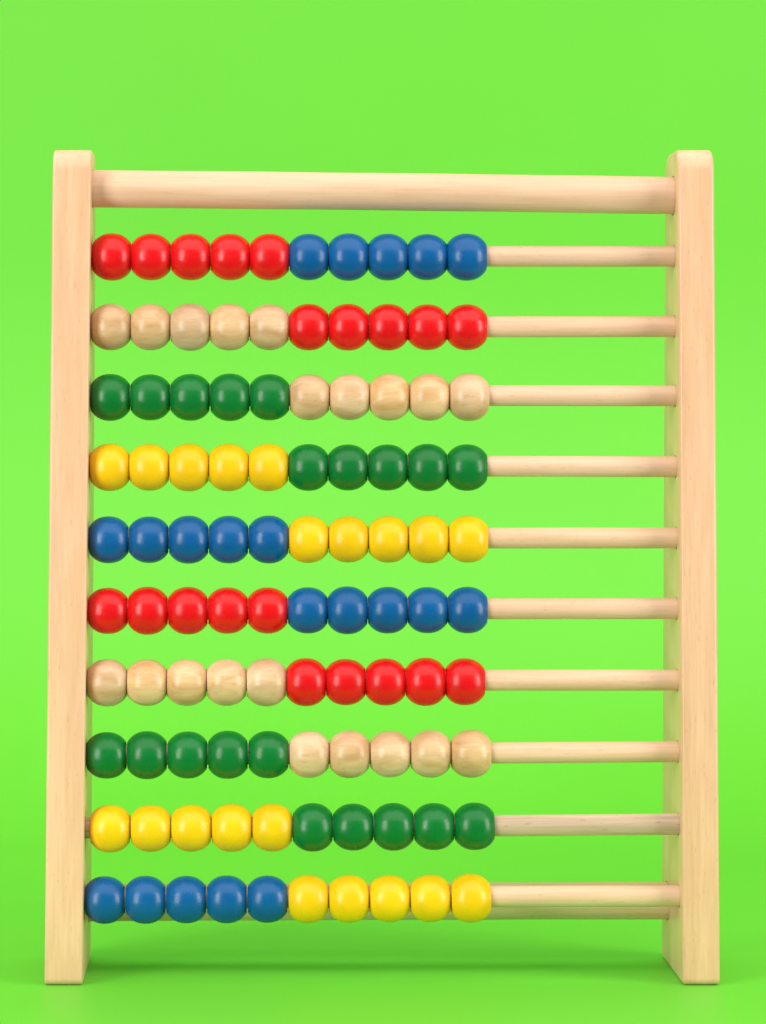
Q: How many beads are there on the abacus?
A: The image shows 100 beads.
